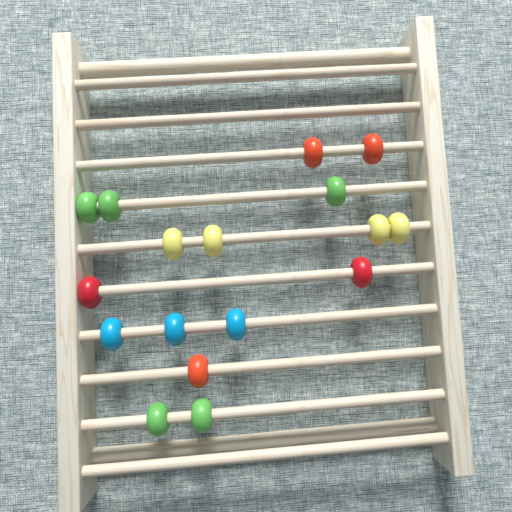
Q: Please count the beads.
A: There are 17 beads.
